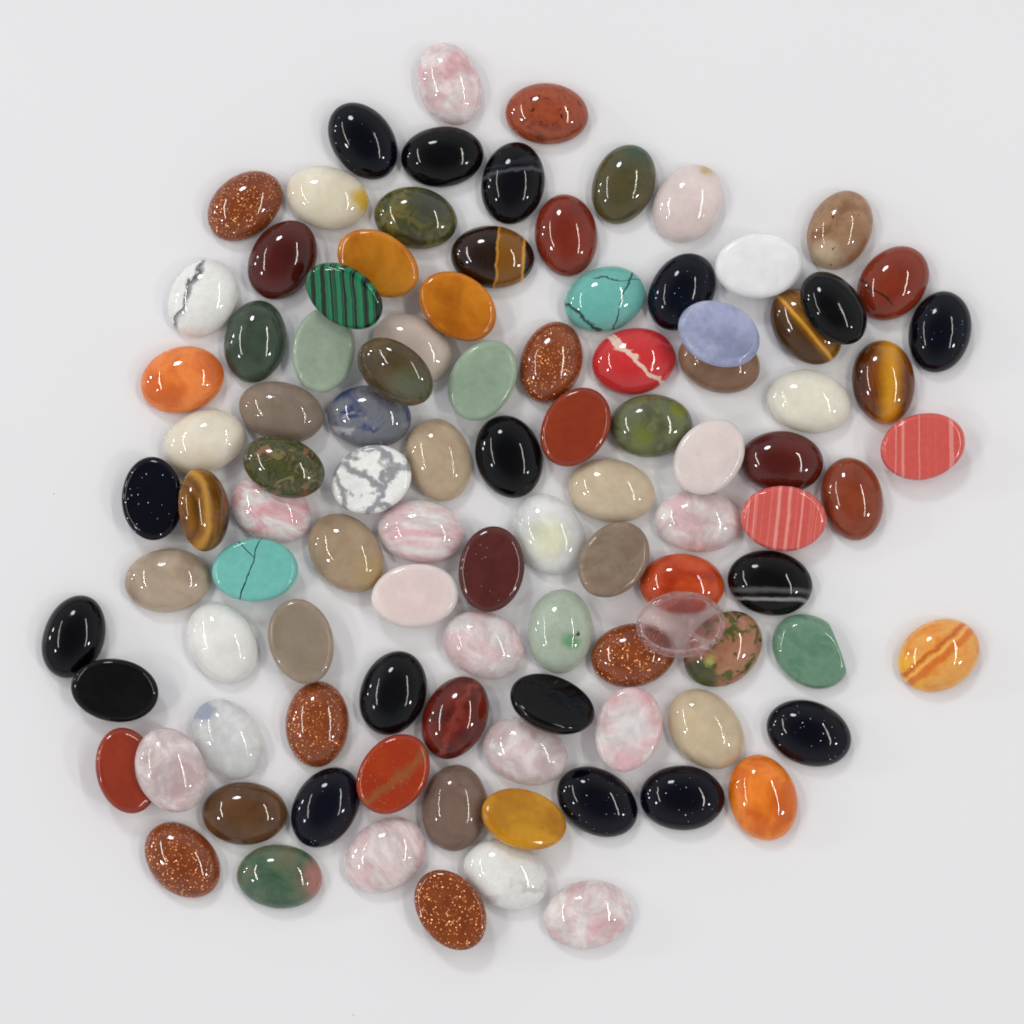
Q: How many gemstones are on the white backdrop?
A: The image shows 102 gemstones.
